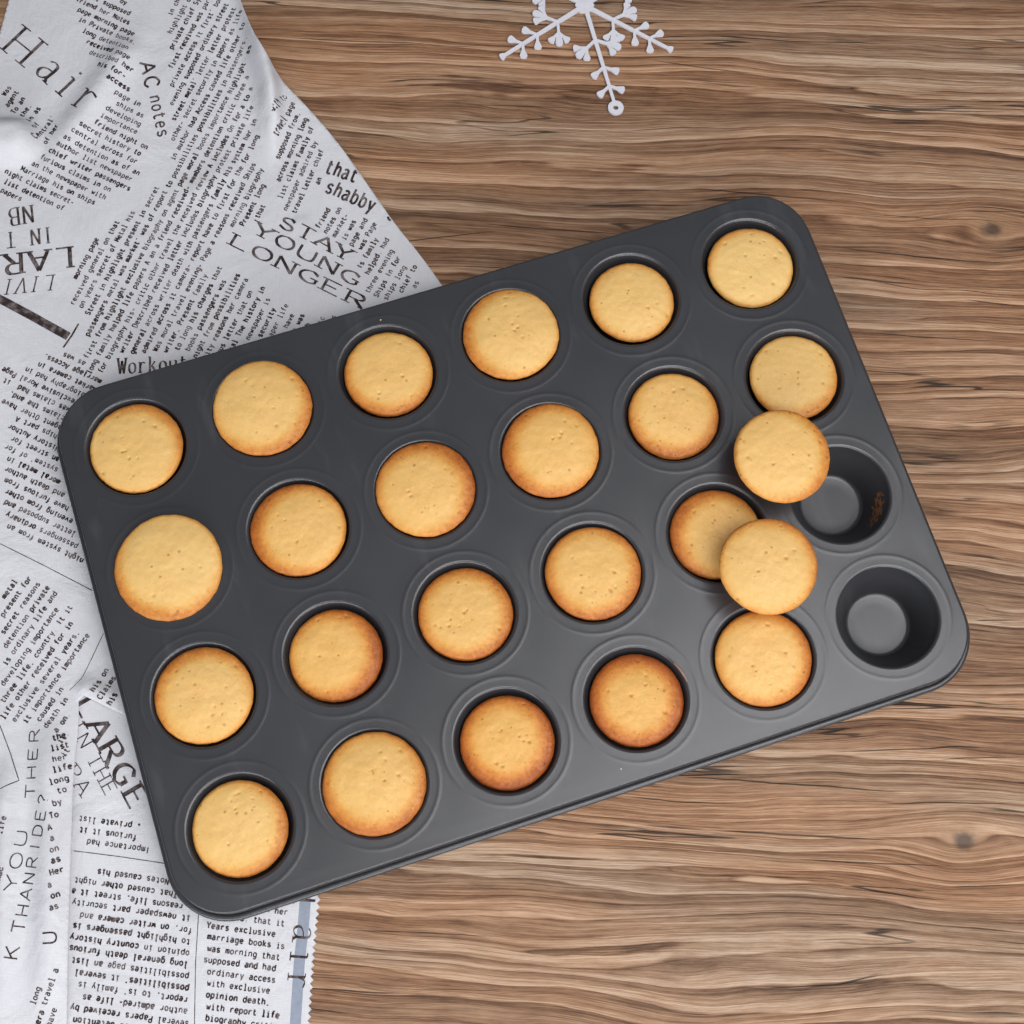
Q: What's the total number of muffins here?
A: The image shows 24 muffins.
